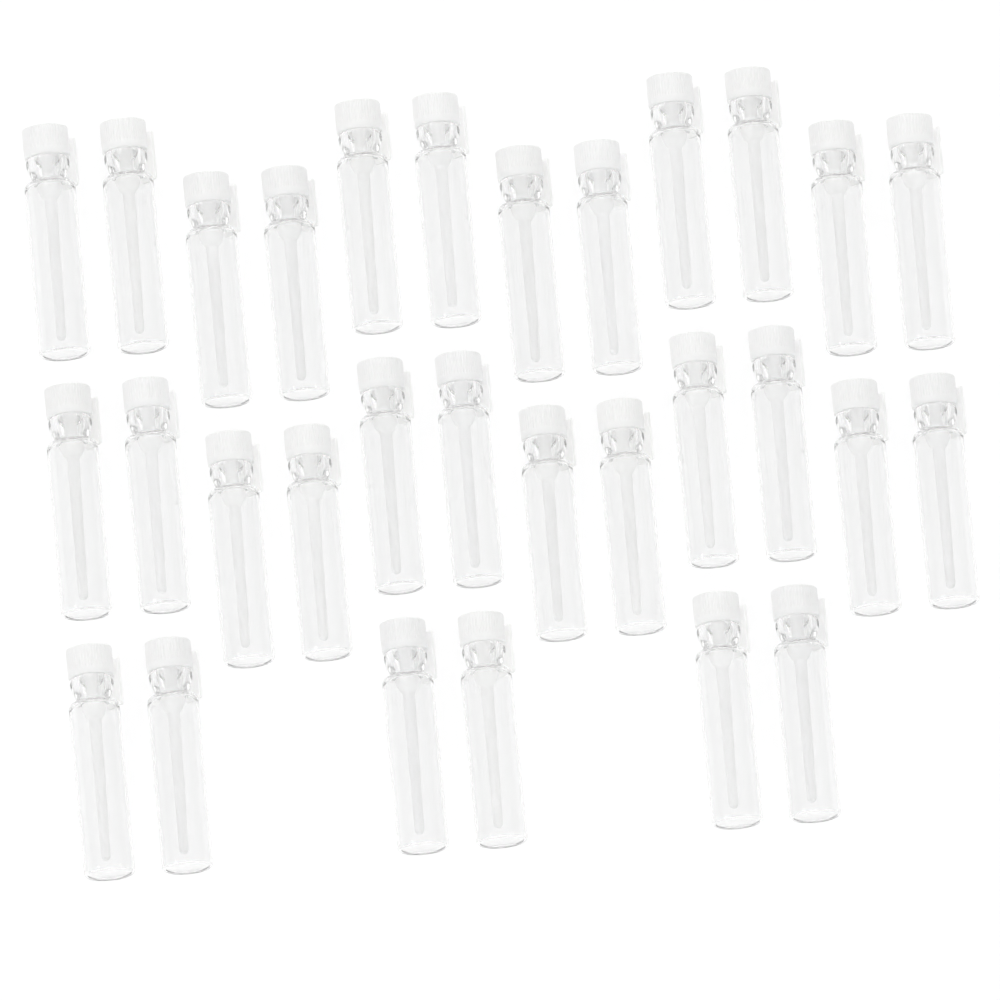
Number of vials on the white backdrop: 30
